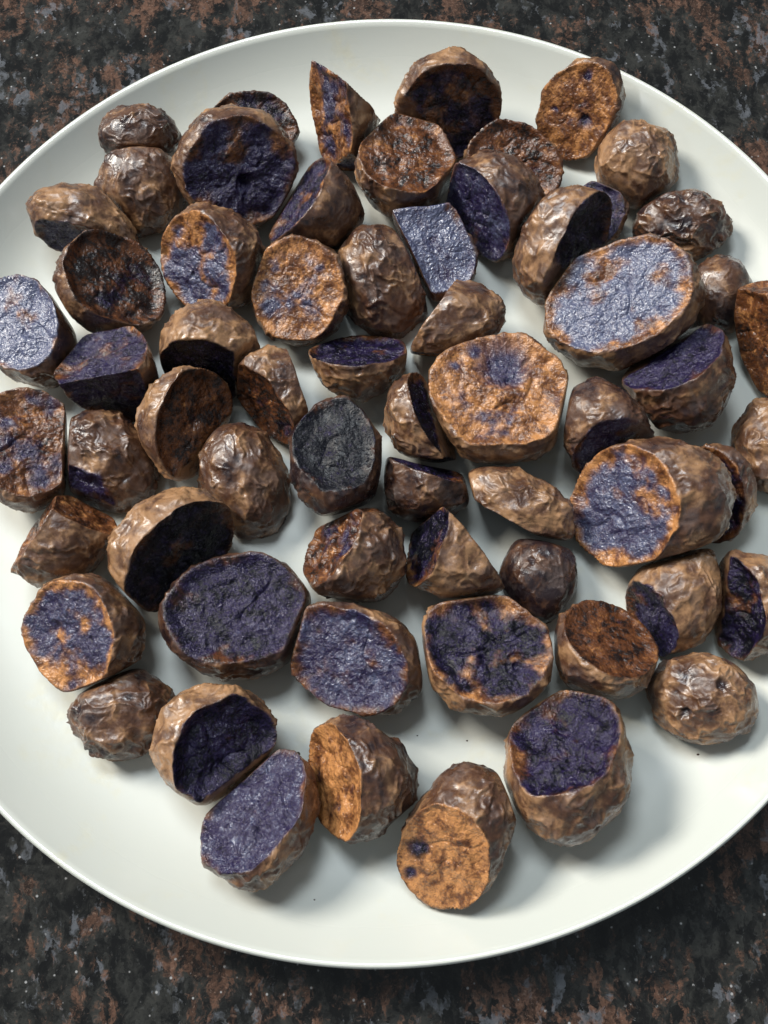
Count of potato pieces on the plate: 63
